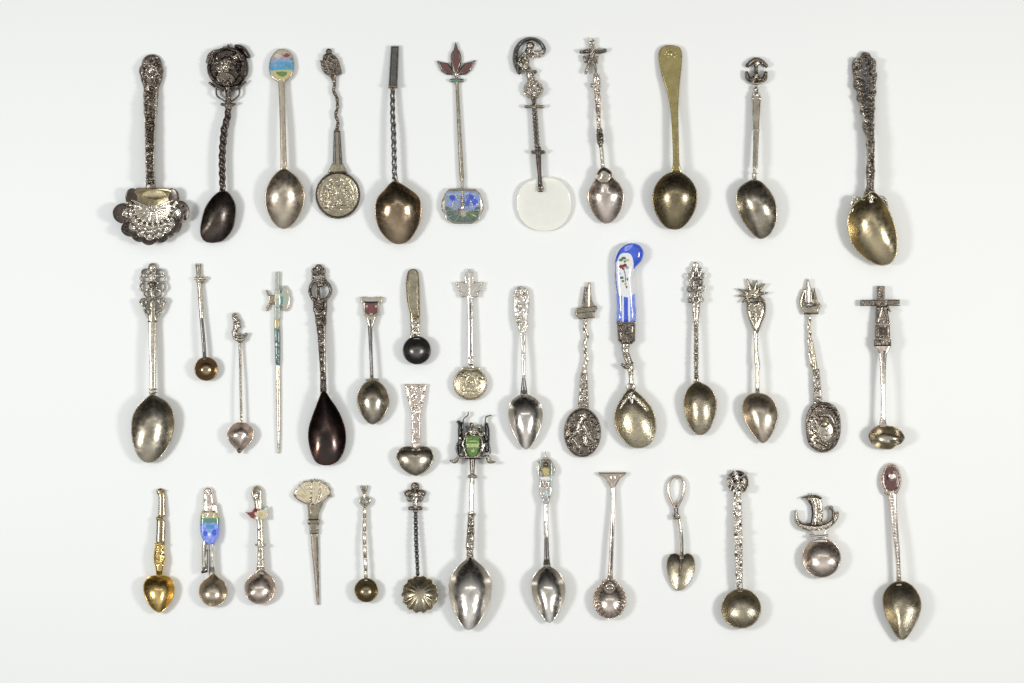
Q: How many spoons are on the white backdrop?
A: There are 38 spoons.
